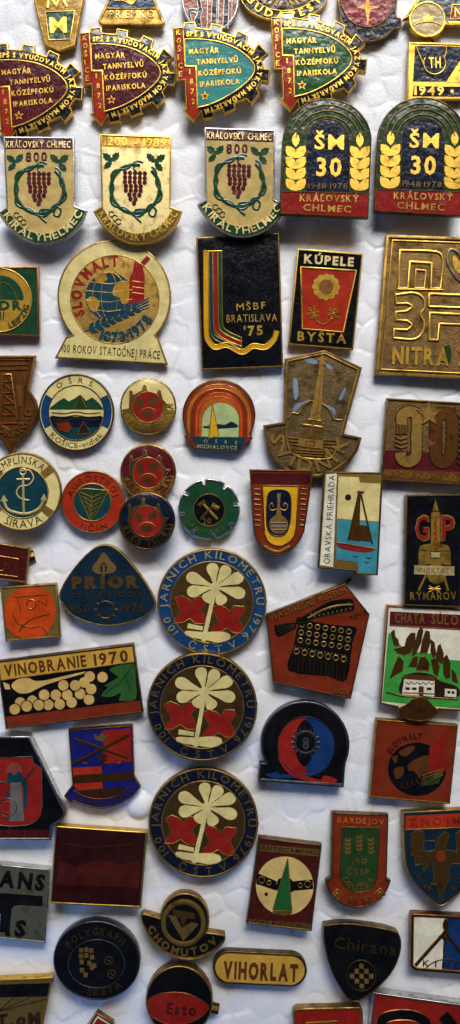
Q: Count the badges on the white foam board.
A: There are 63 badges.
